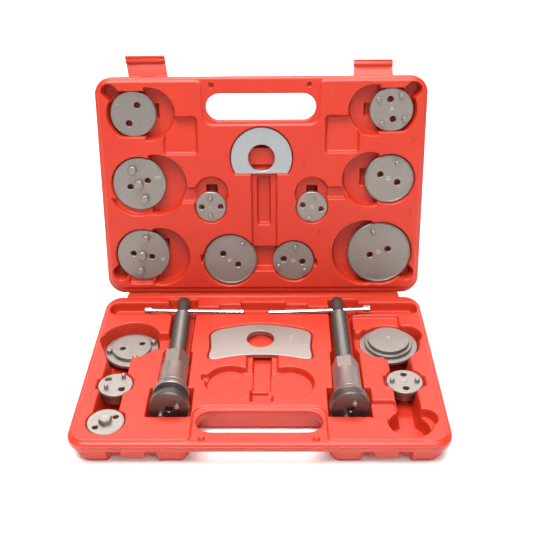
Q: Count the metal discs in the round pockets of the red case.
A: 15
